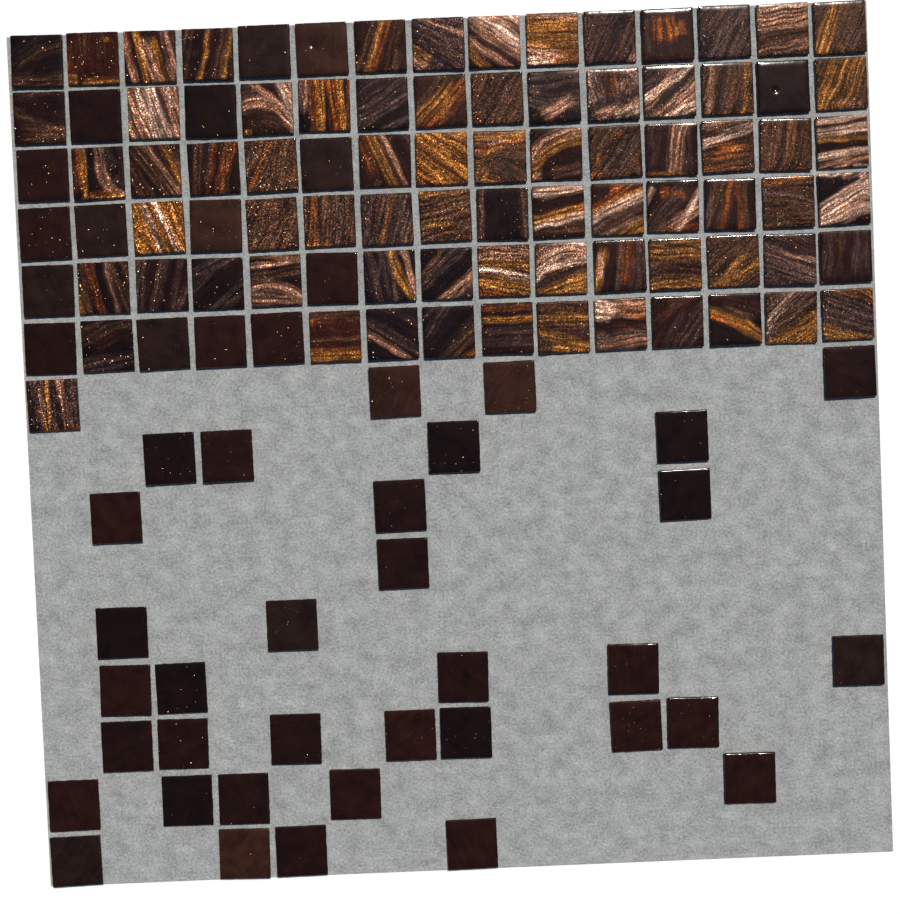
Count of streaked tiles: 75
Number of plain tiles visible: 50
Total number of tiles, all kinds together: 125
